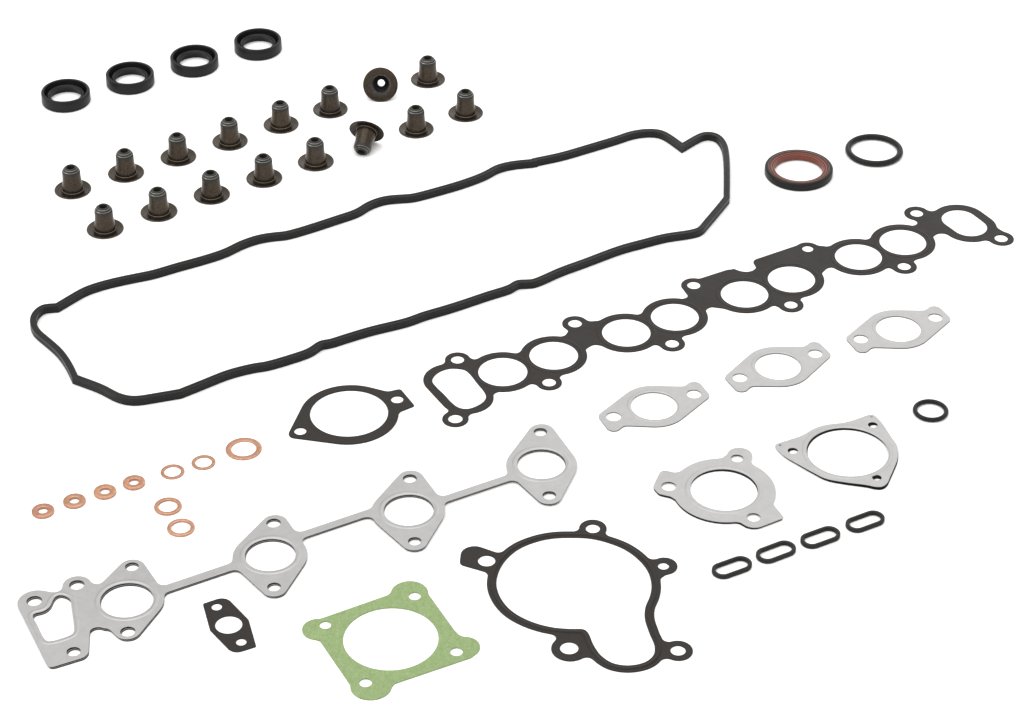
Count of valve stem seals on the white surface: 16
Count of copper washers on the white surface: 9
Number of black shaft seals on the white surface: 4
